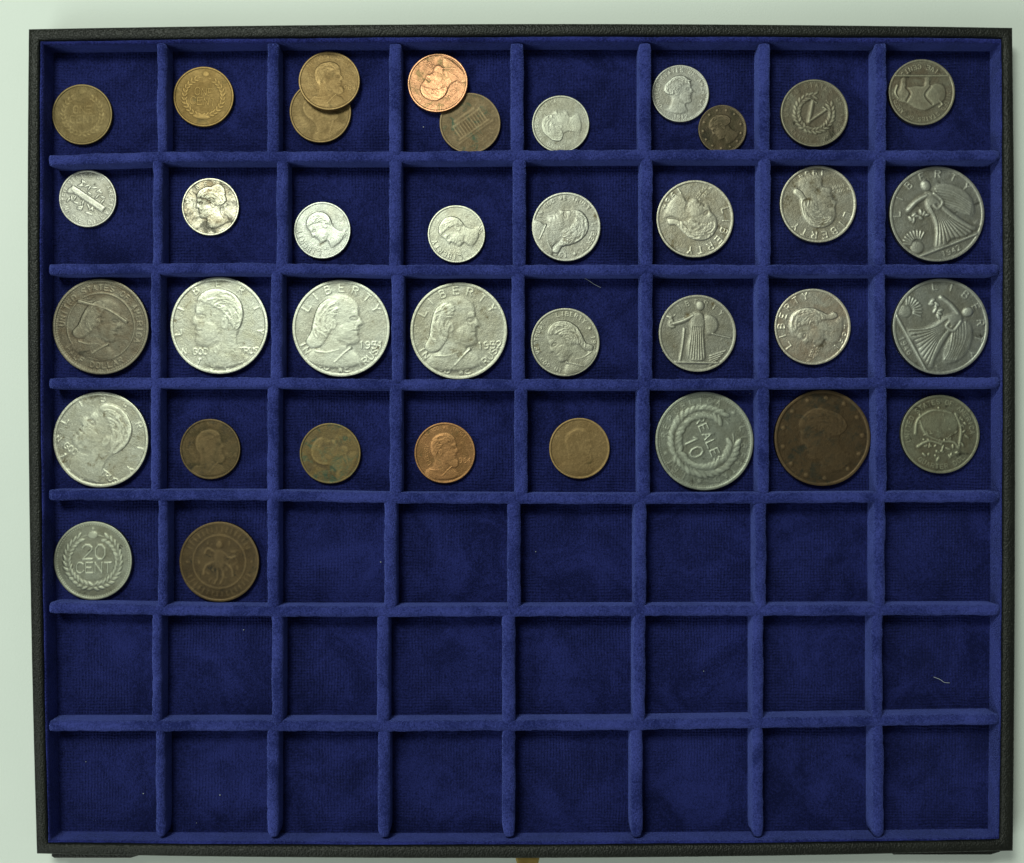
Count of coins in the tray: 37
